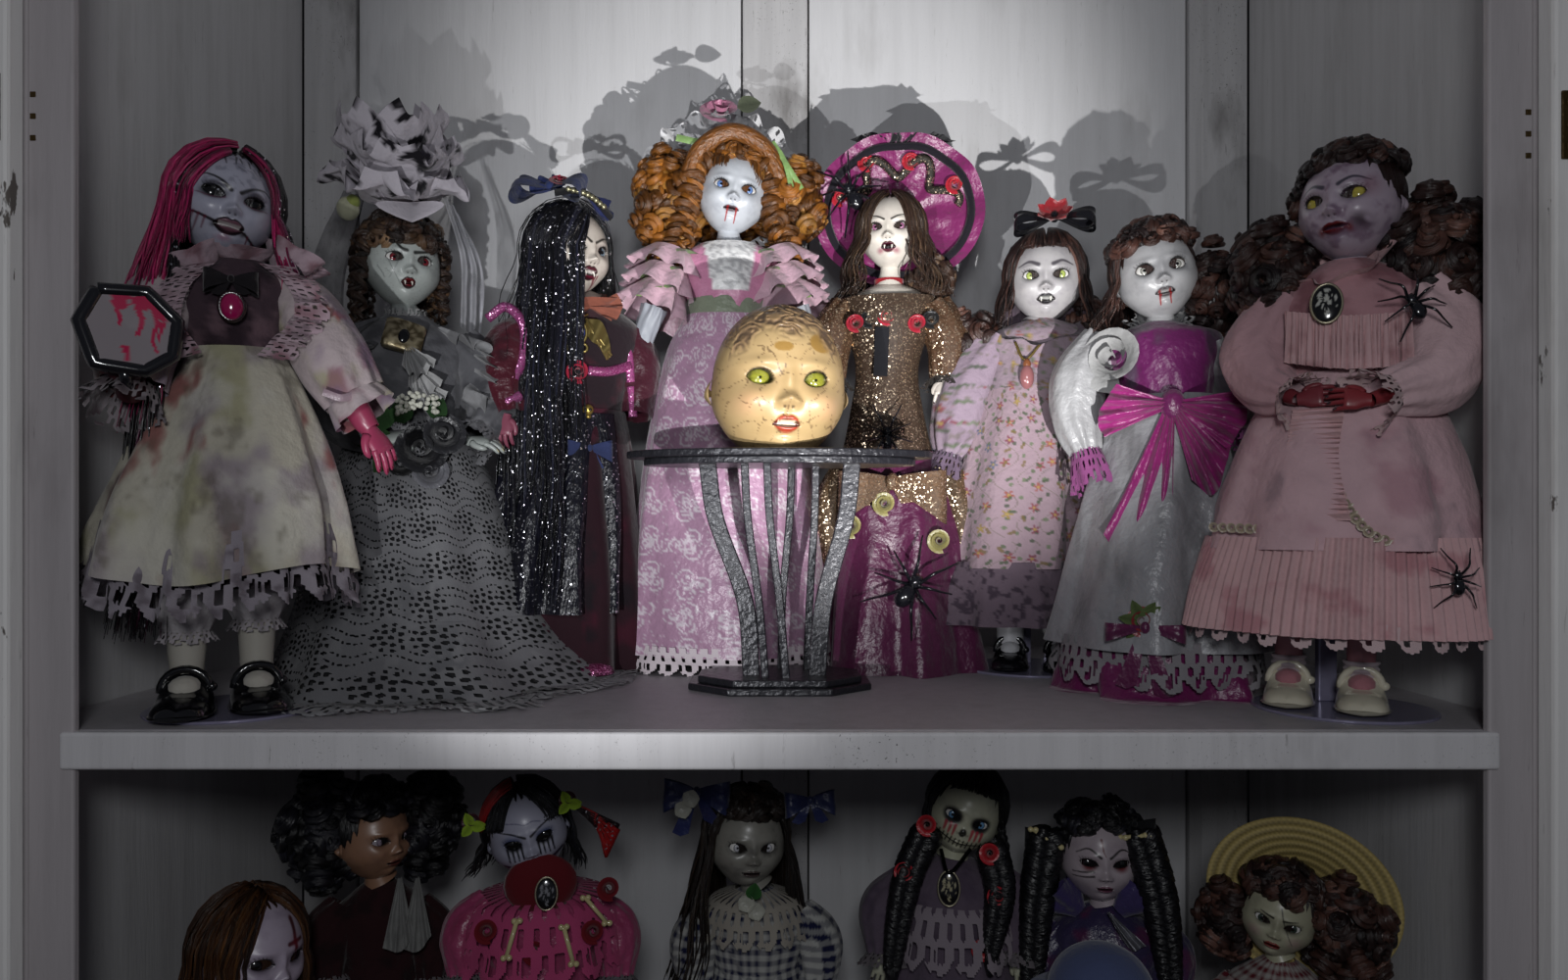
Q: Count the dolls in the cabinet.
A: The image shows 15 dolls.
